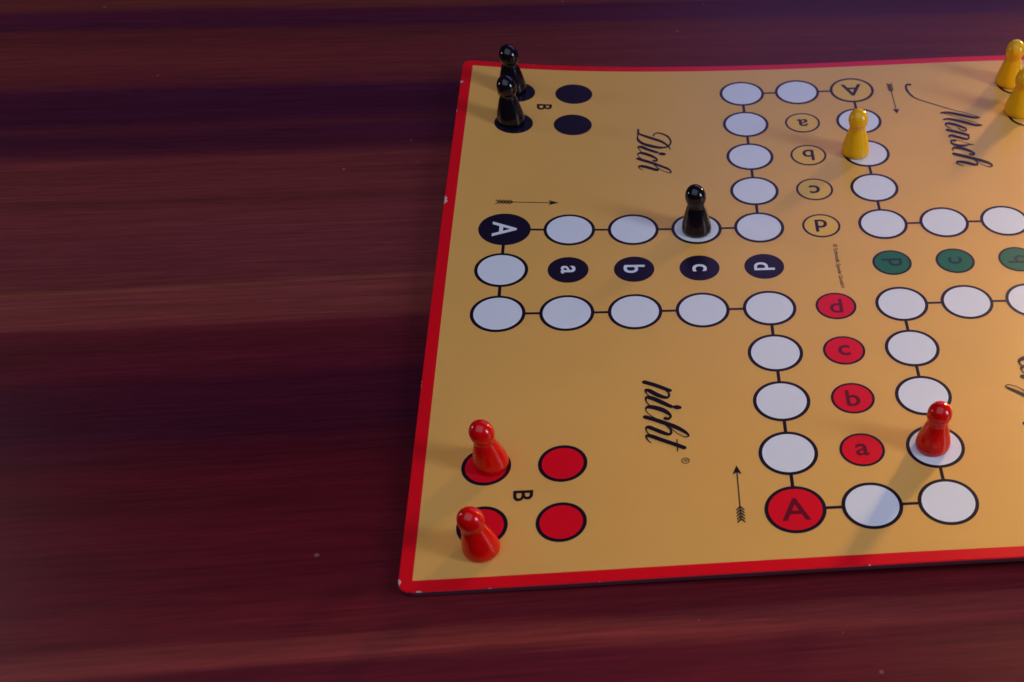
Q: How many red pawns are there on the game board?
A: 3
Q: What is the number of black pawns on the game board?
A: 3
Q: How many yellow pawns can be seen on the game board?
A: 3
